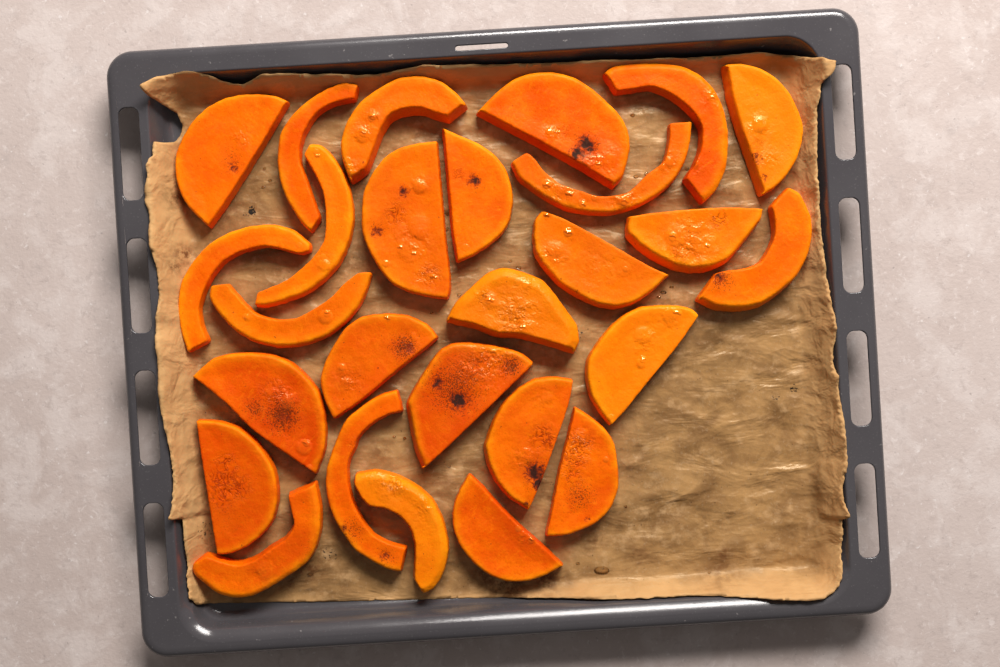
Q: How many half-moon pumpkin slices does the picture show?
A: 16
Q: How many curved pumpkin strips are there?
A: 11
